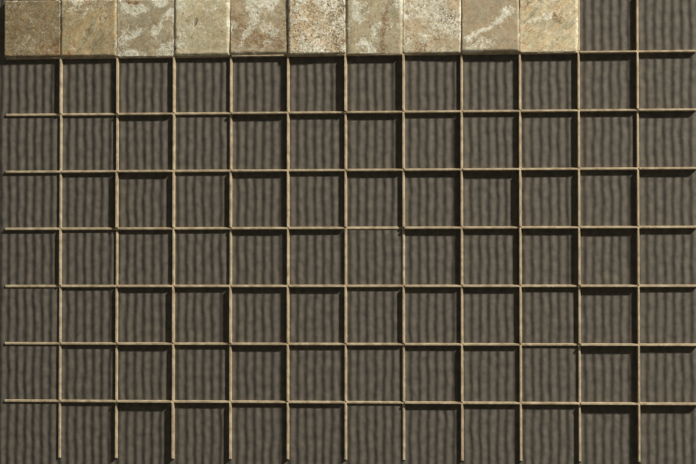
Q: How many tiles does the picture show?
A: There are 10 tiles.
